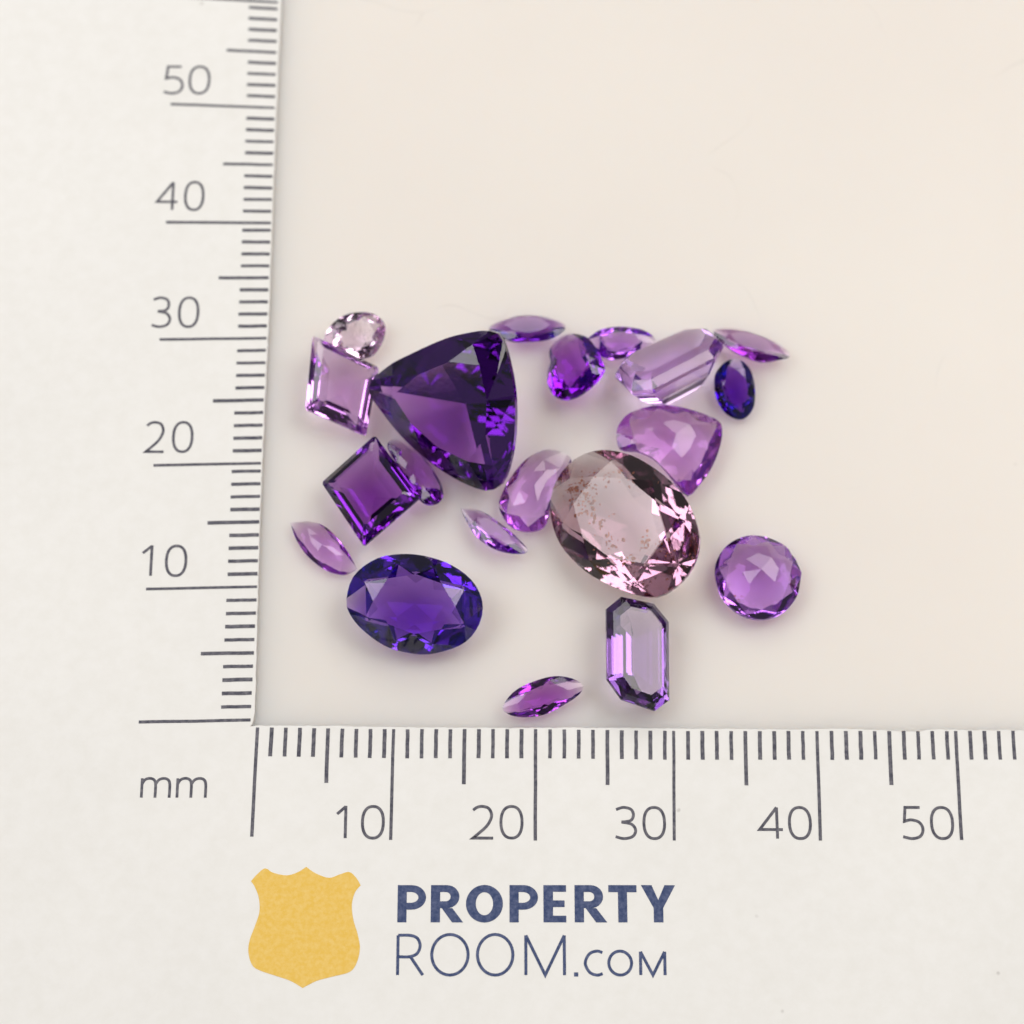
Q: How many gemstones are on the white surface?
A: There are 20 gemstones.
